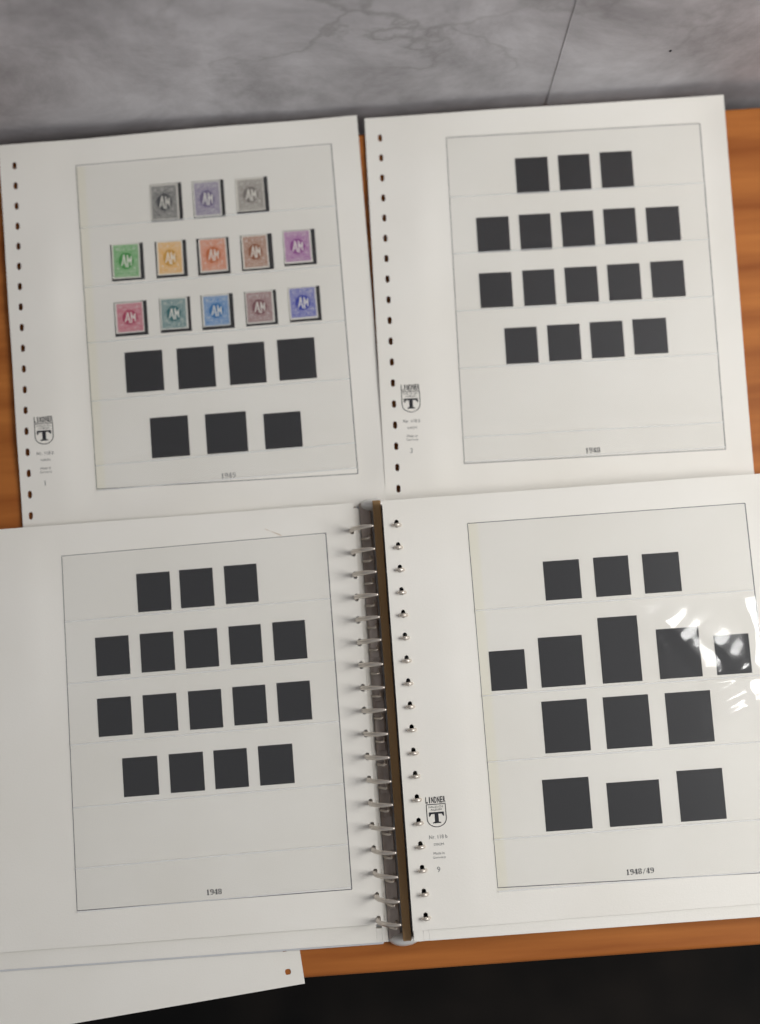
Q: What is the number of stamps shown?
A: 13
